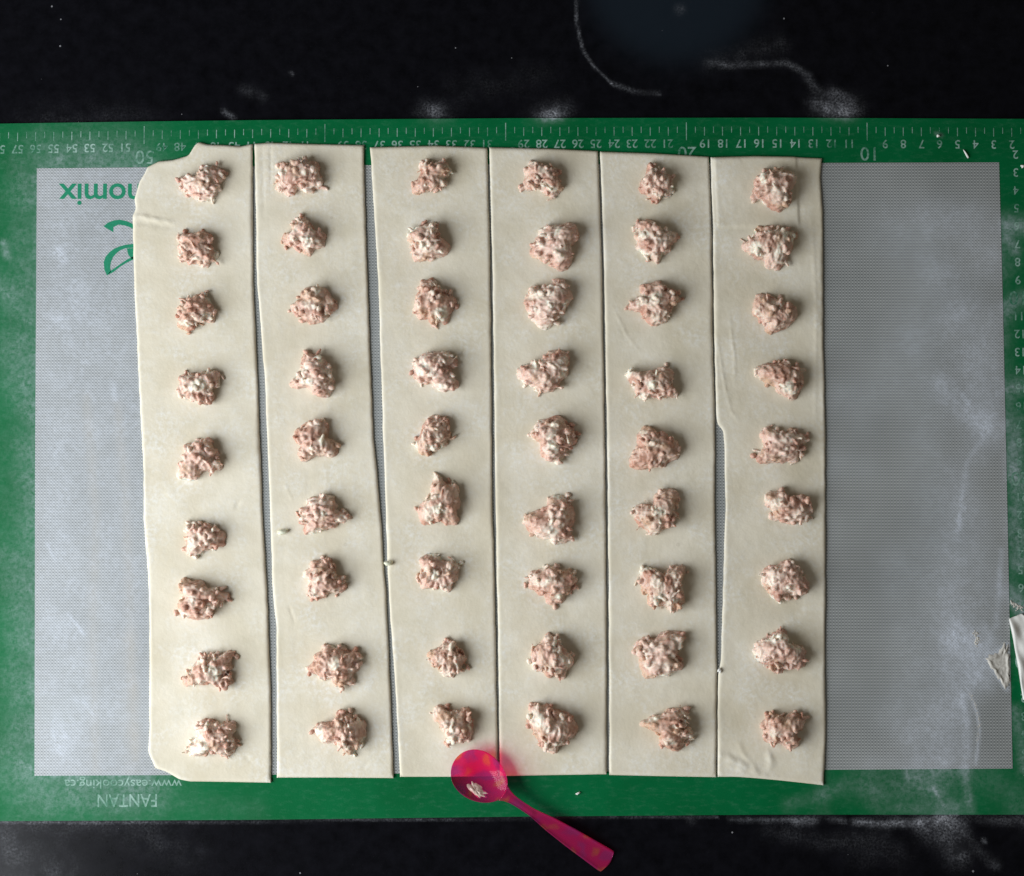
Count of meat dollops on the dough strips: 54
